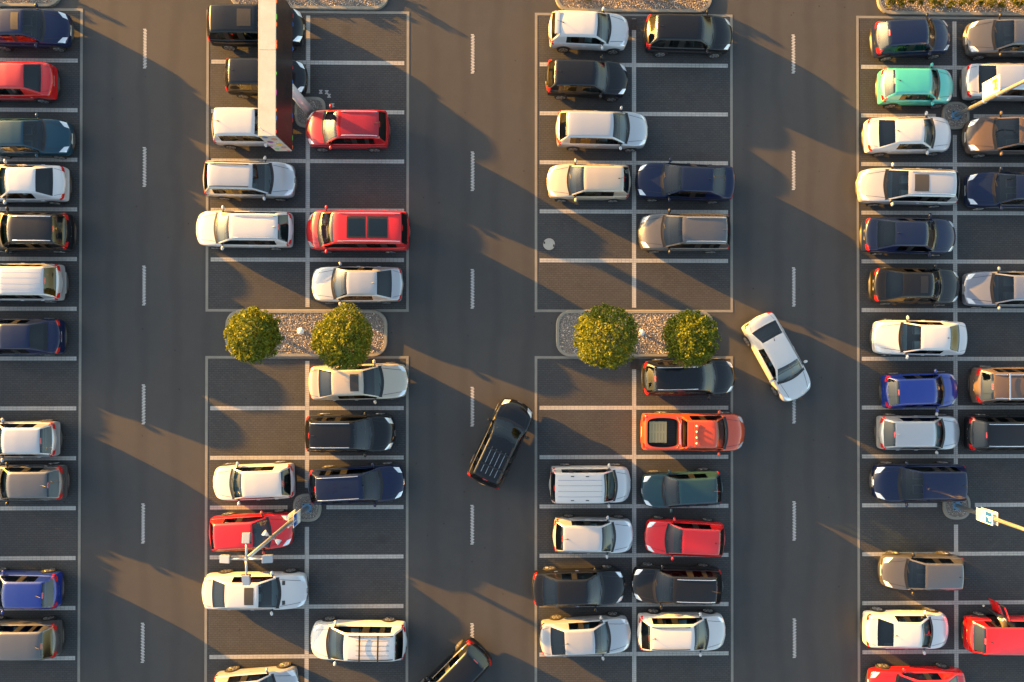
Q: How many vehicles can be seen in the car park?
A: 68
